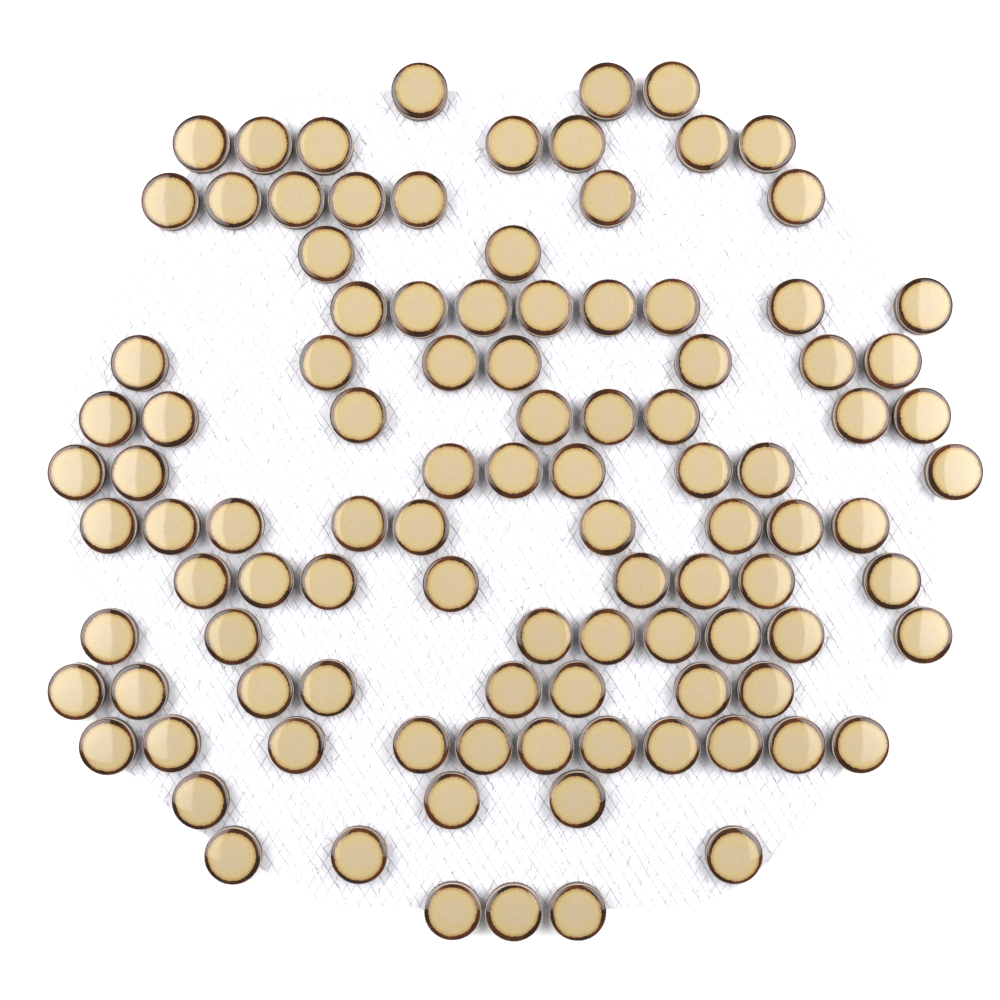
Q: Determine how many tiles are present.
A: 103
